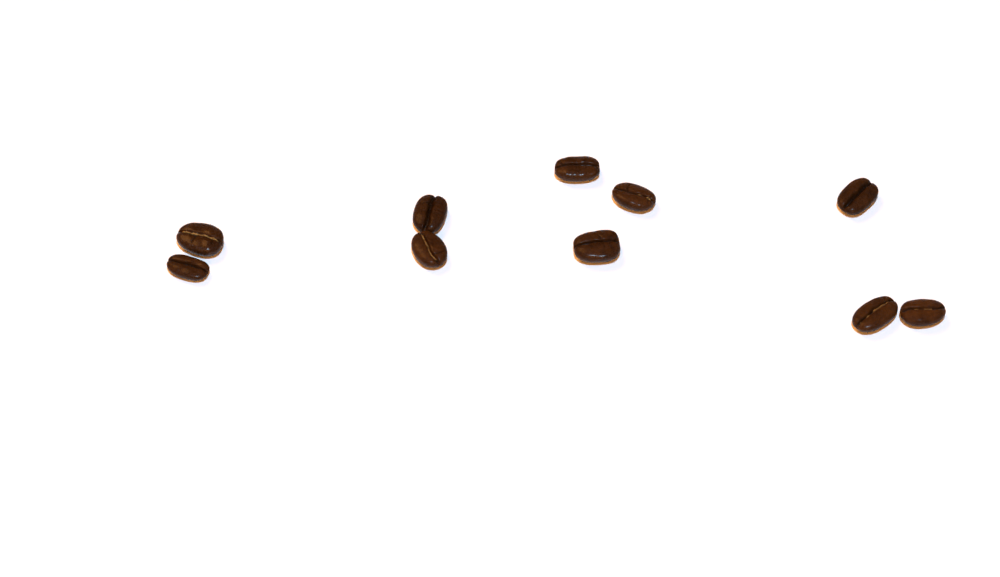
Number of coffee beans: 10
